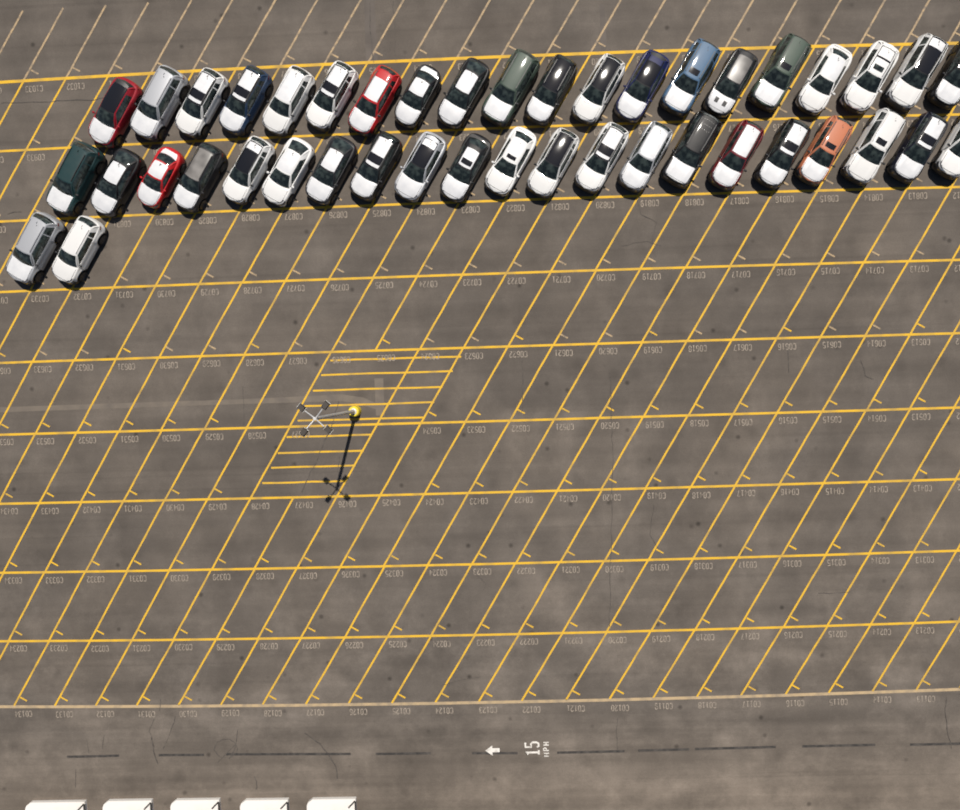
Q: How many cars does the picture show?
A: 43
